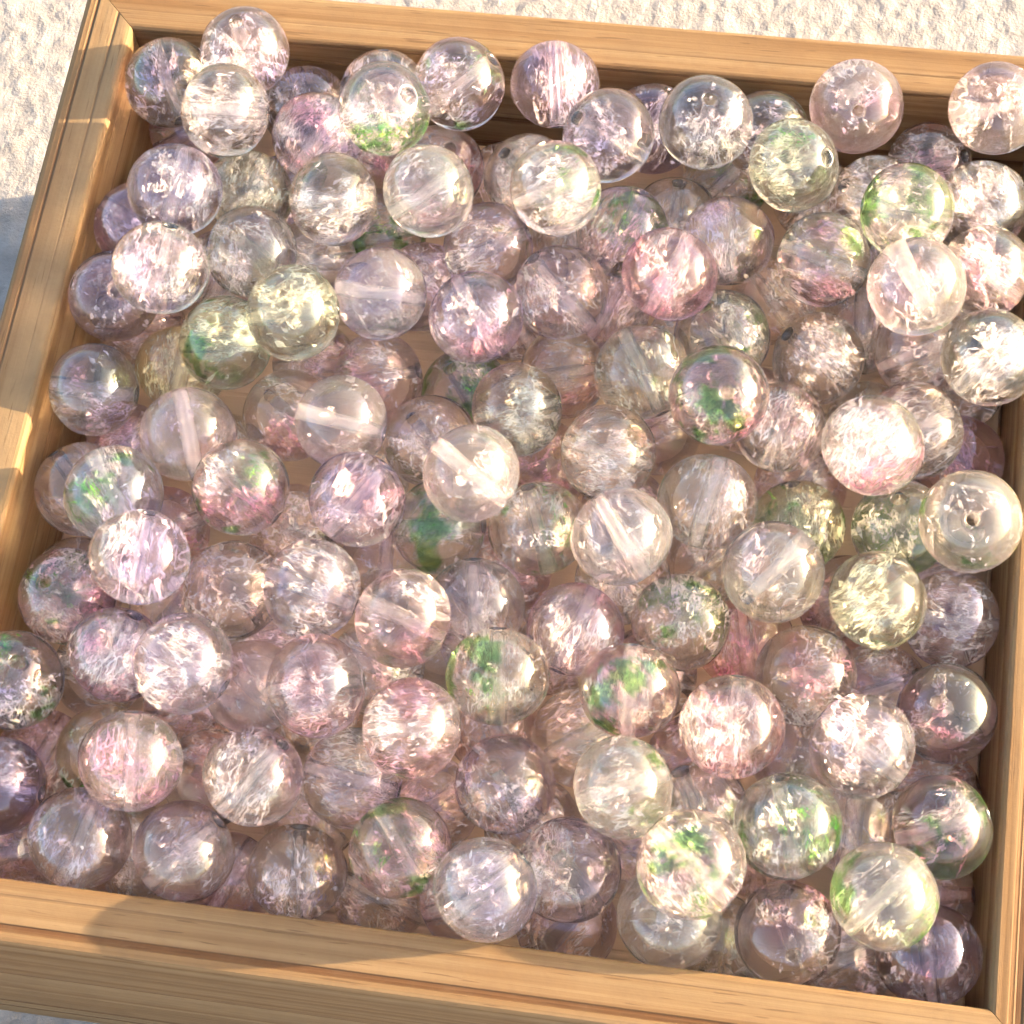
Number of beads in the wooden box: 194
